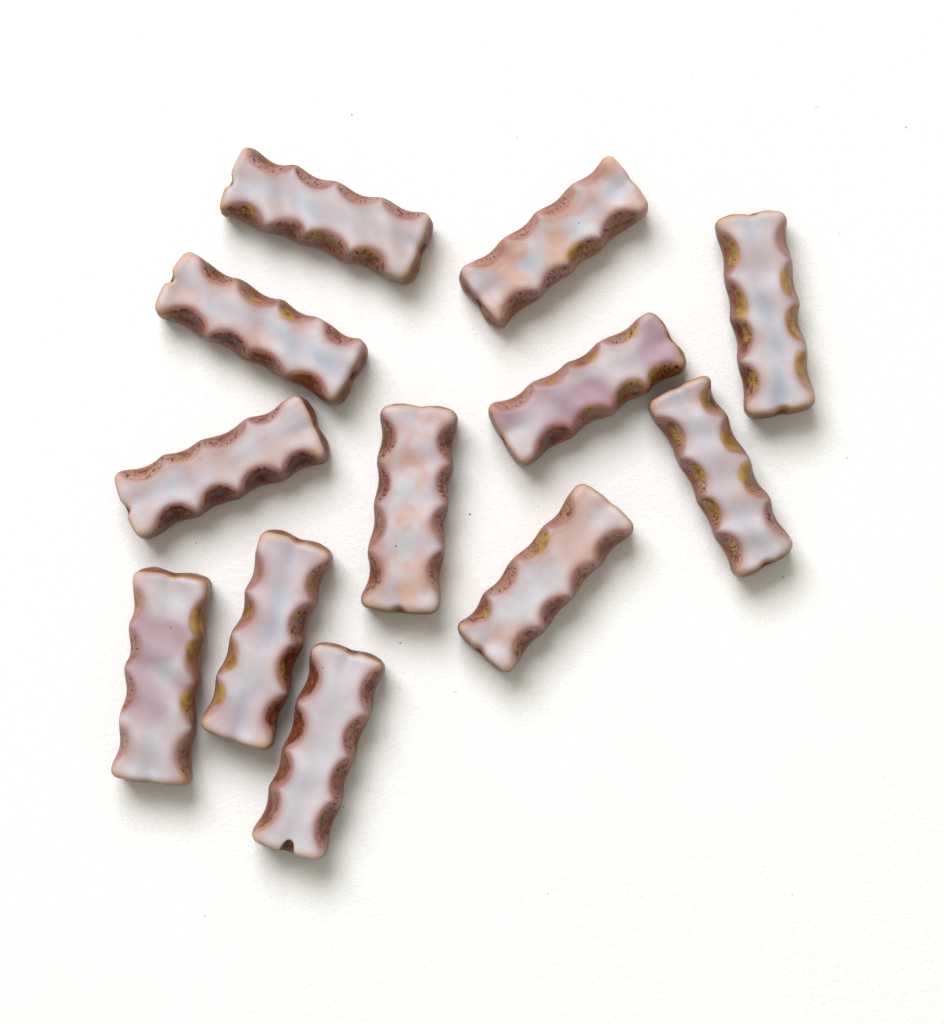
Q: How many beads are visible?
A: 12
